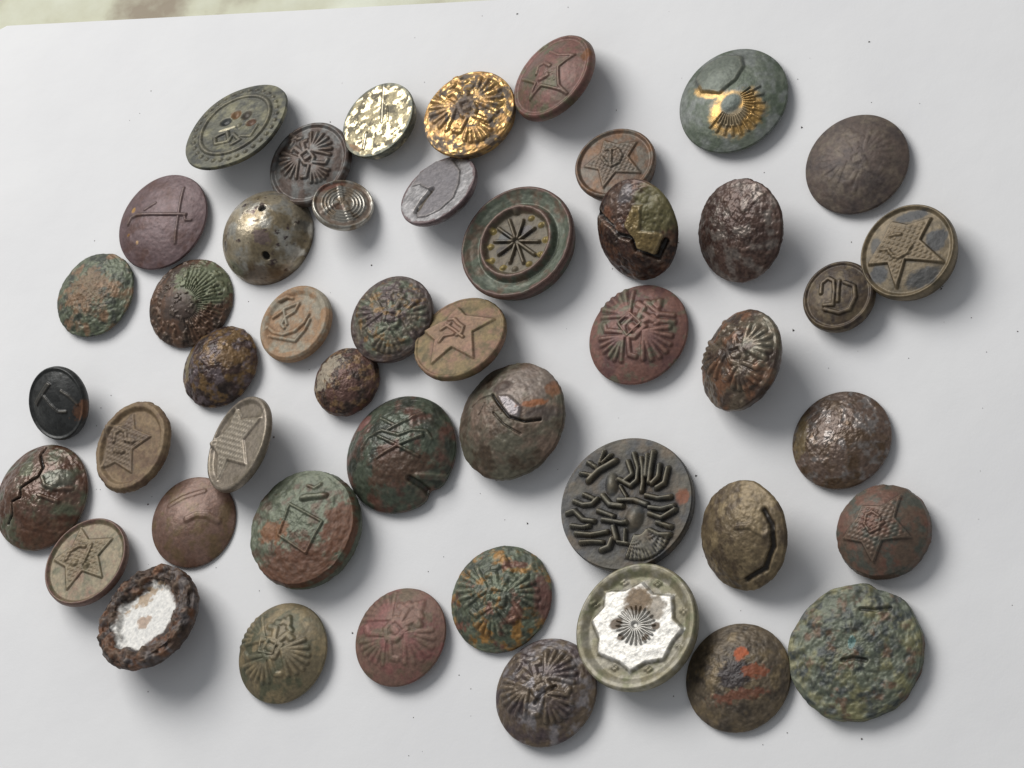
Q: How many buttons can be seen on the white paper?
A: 47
